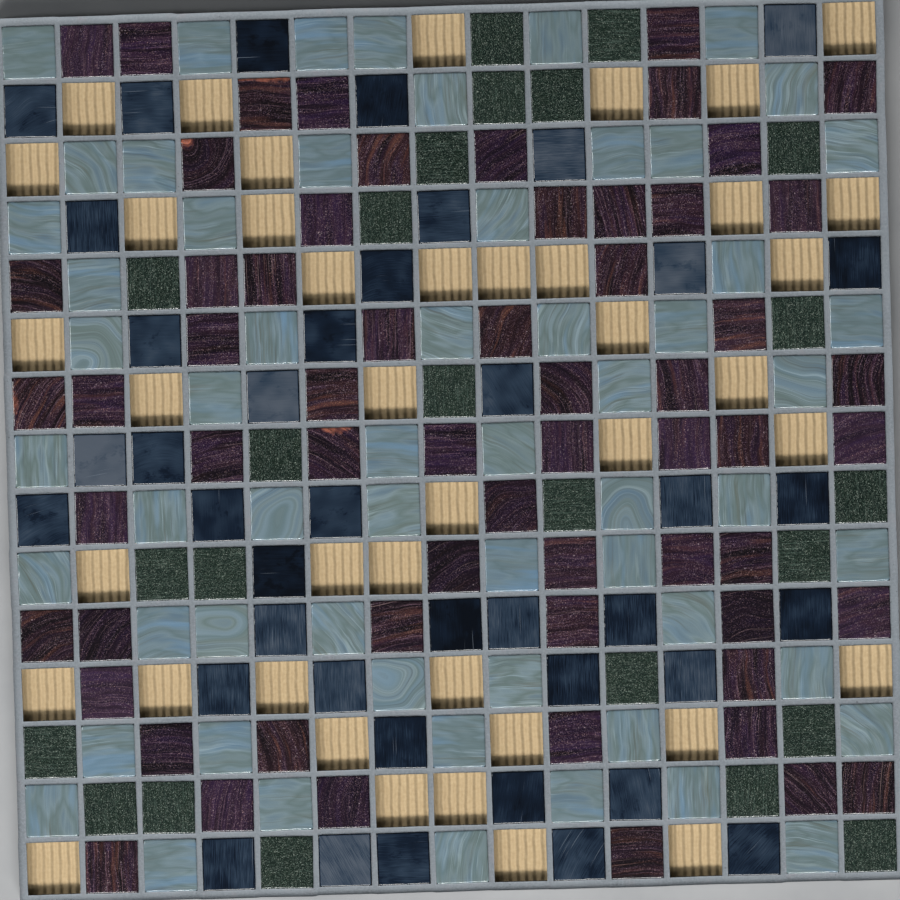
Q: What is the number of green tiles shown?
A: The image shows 24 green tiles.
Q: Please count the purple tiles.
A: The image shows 61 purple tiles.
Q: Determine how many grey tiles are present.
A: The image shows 59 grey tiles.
